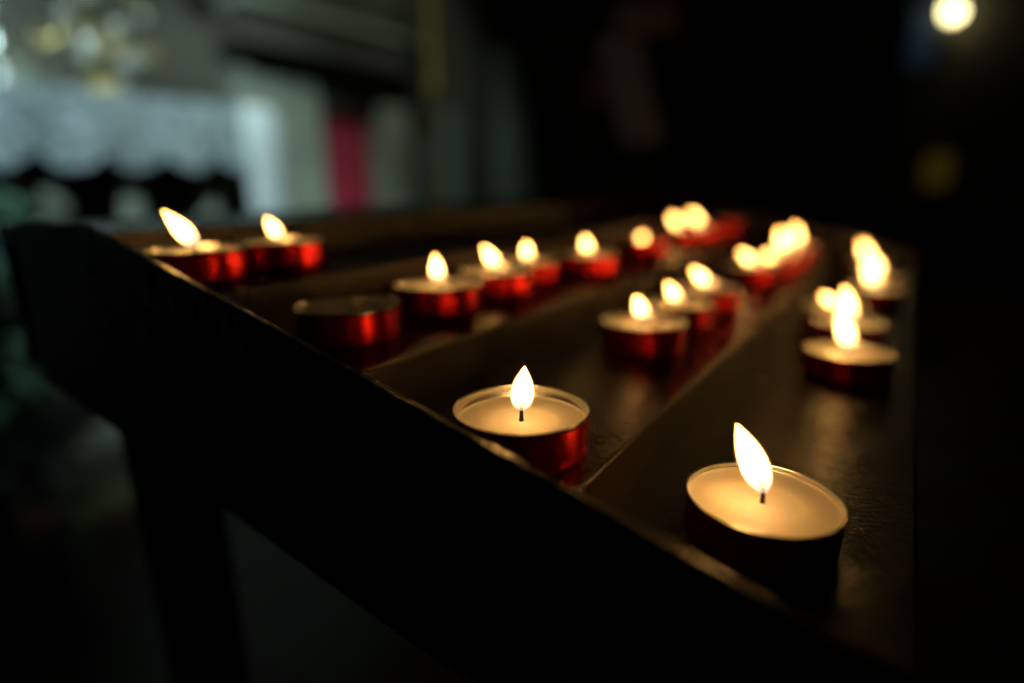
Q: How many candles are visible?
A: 26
